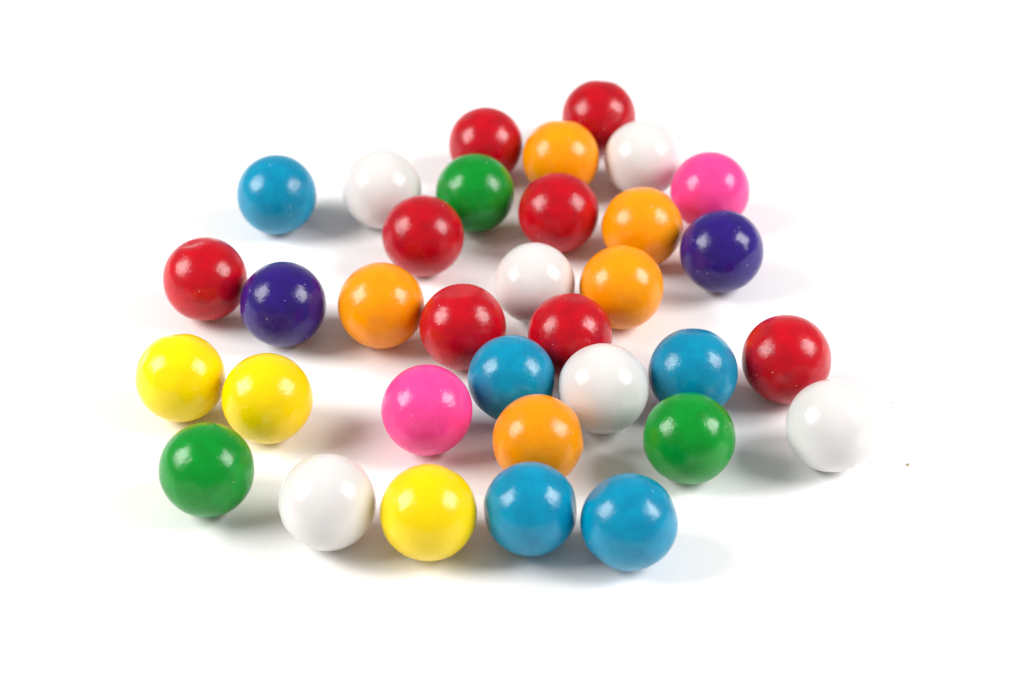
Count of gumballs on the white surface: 34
